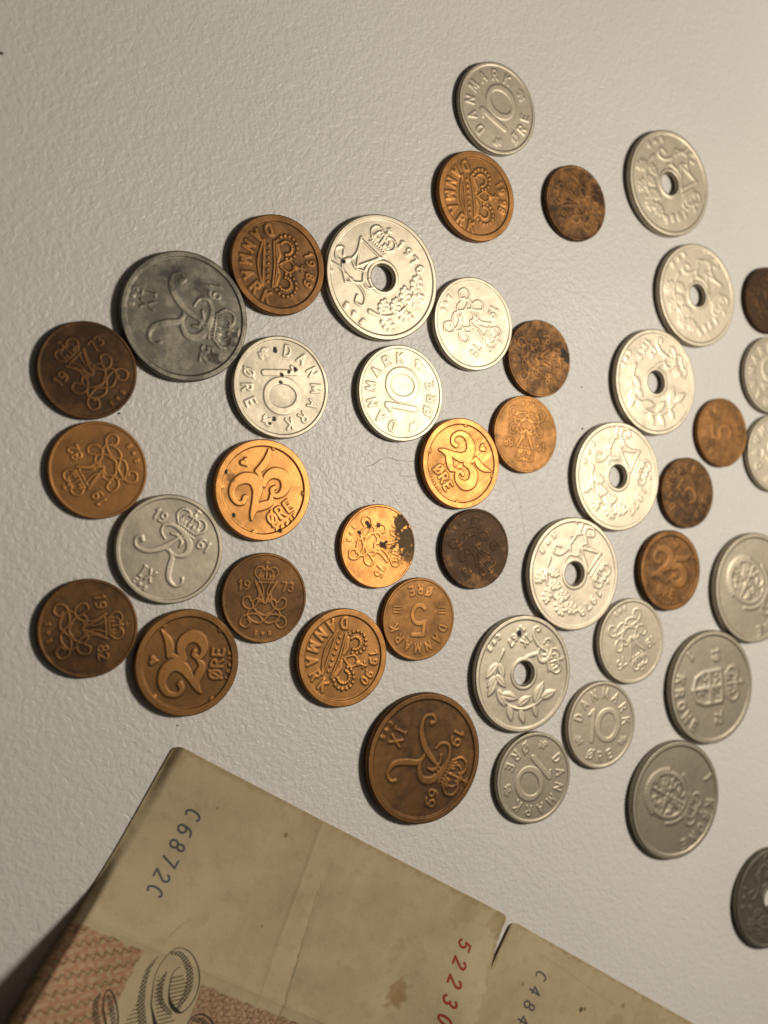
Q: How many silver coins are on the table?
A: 22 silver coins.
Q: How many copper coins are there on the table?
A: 21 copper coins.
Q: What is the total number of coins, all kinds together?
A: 43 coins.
